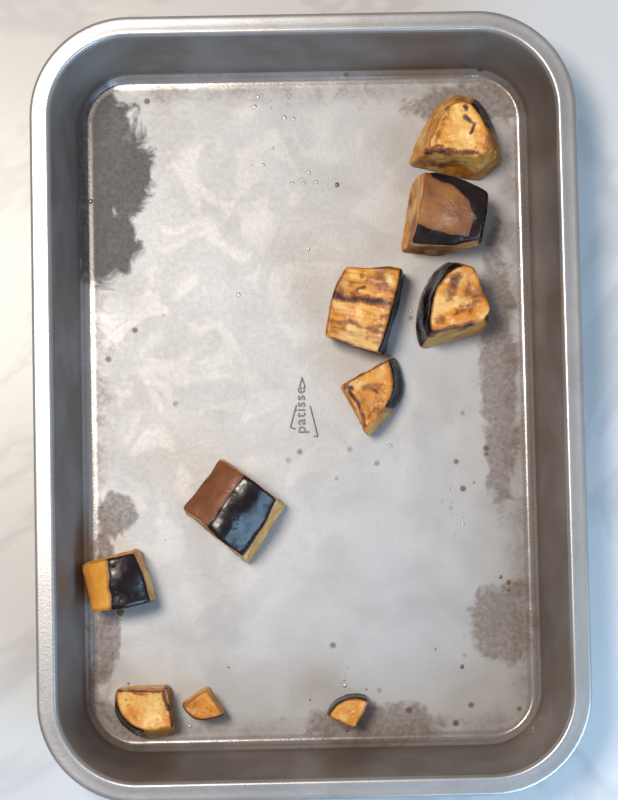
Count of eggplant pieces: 10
